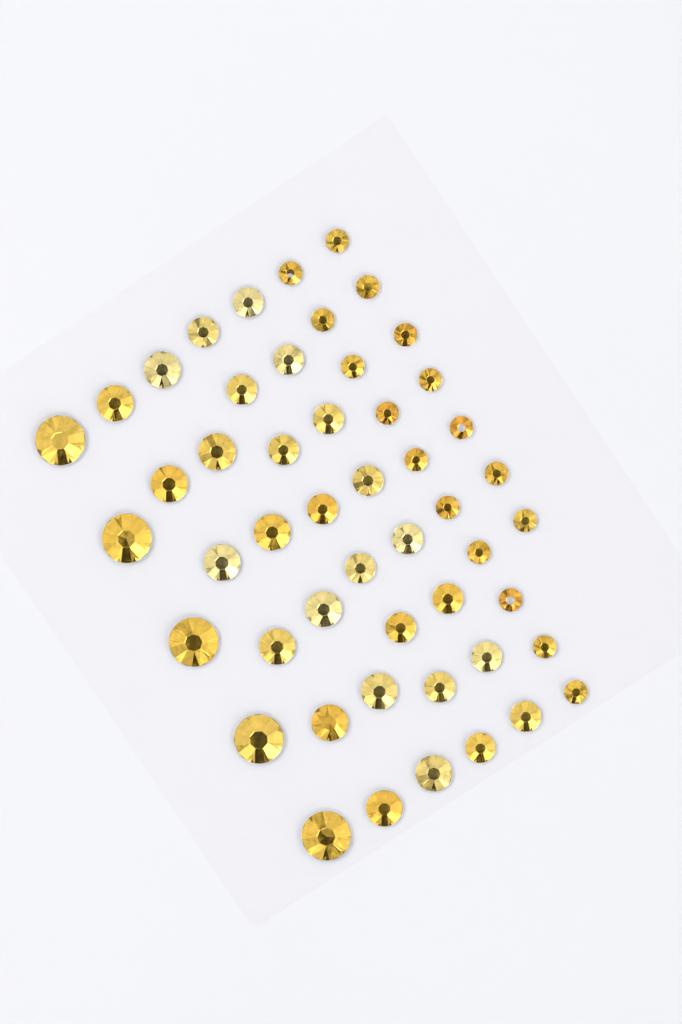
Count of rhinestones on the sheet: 50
